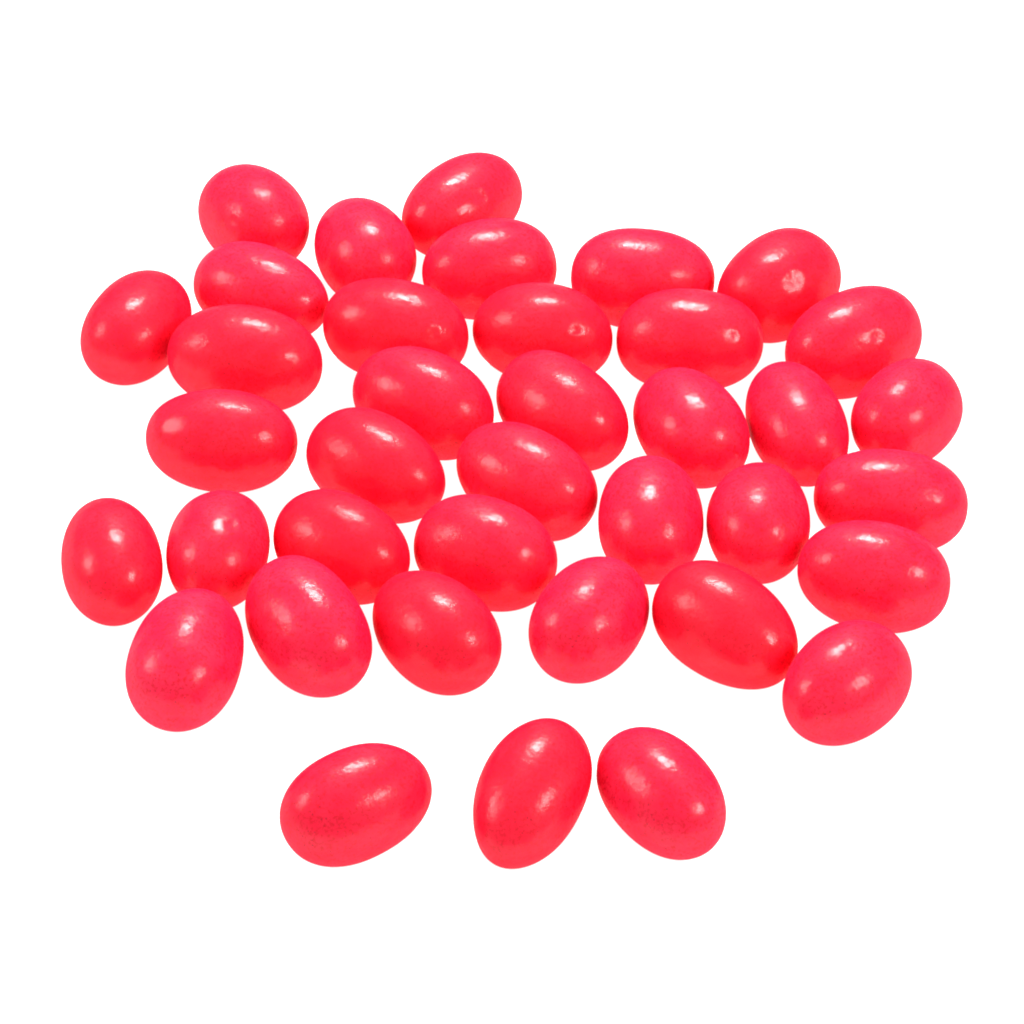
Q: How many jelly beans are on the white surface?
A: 38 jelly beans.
